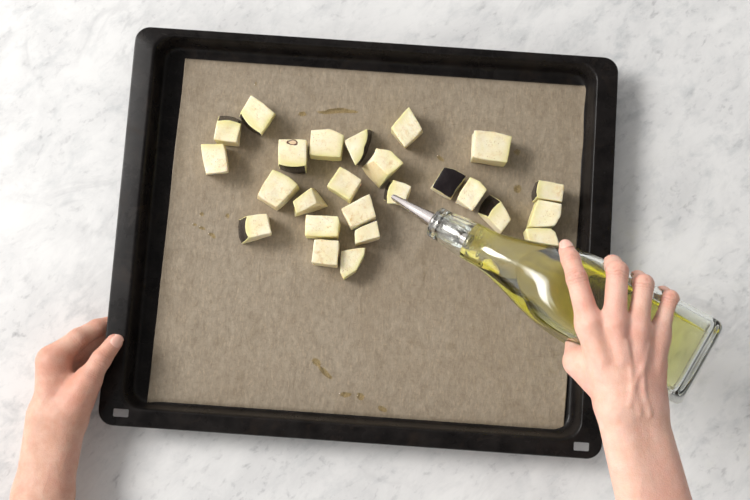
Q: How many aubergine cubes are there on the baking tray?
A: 25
